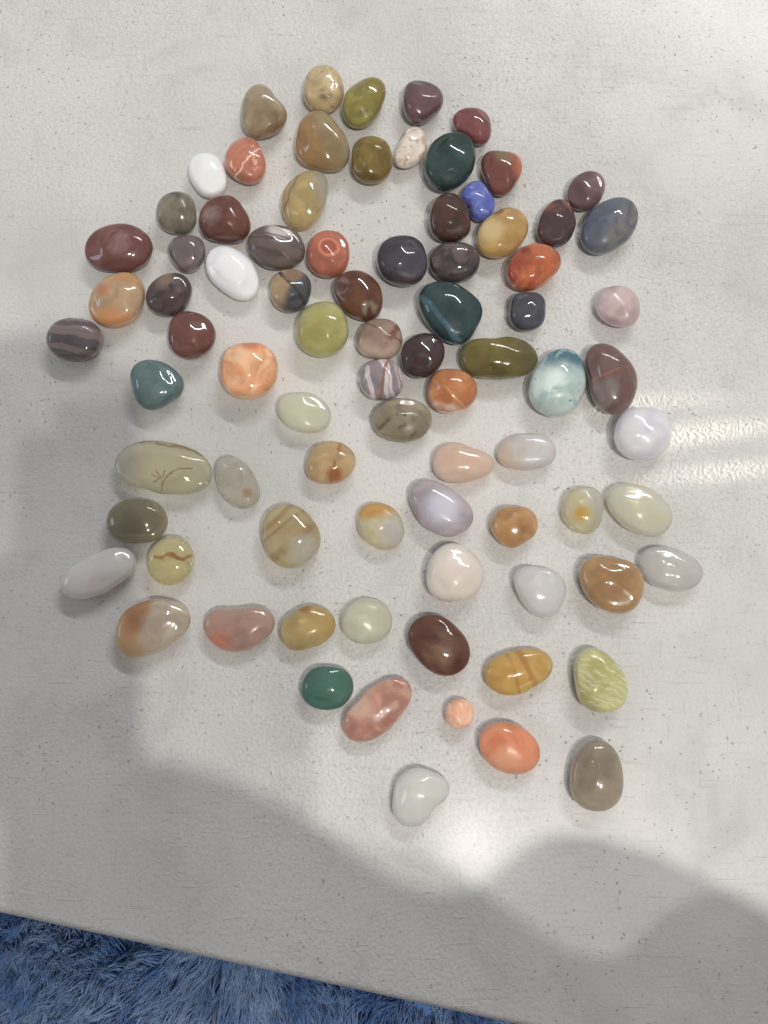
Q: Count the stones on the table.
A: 82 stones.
